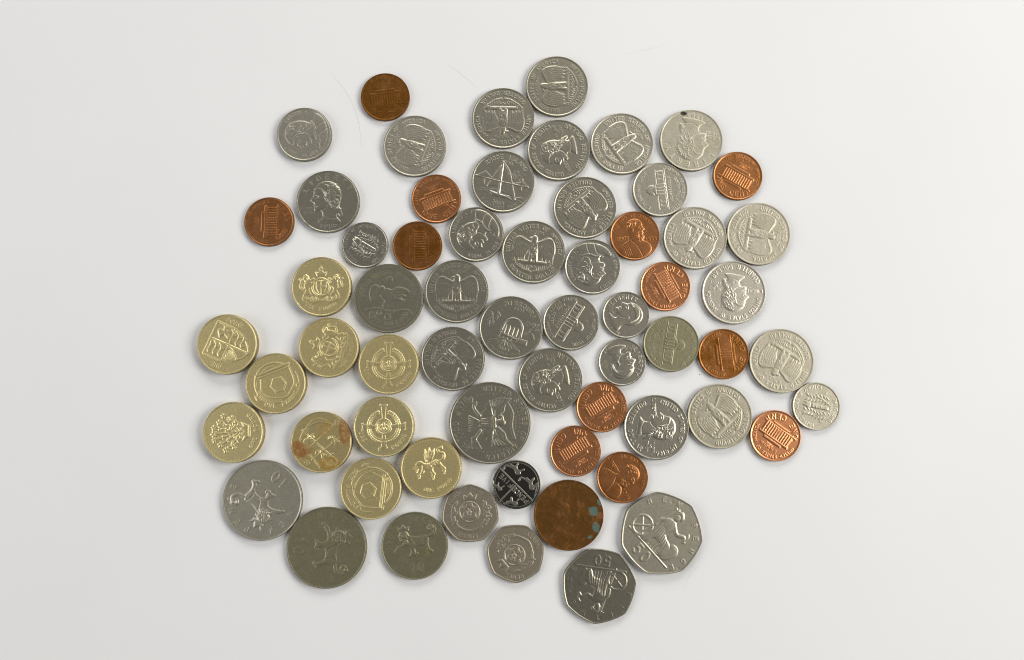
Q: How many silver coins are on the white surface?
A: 40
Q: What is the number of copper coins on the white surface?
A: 13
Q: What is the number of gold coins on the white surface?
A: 10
